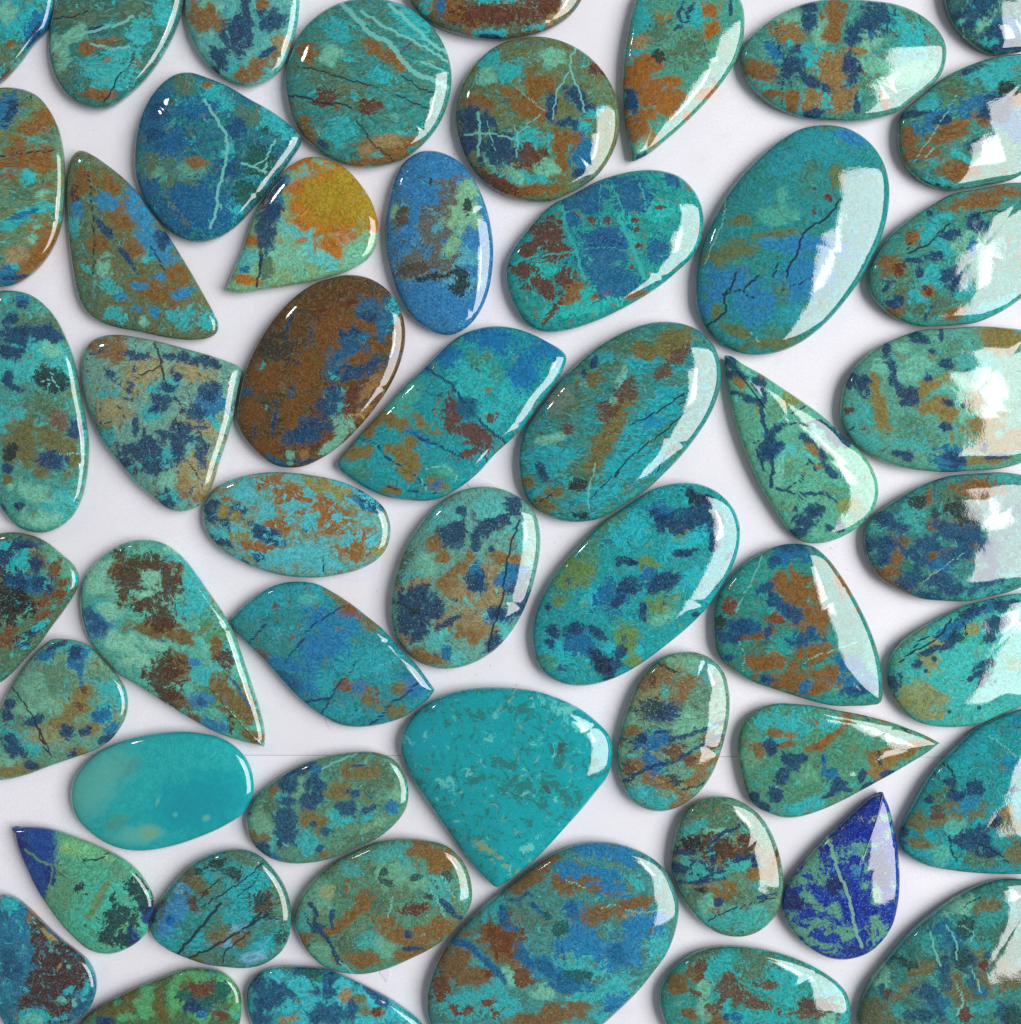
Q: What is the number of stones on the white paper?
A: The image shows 52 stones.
